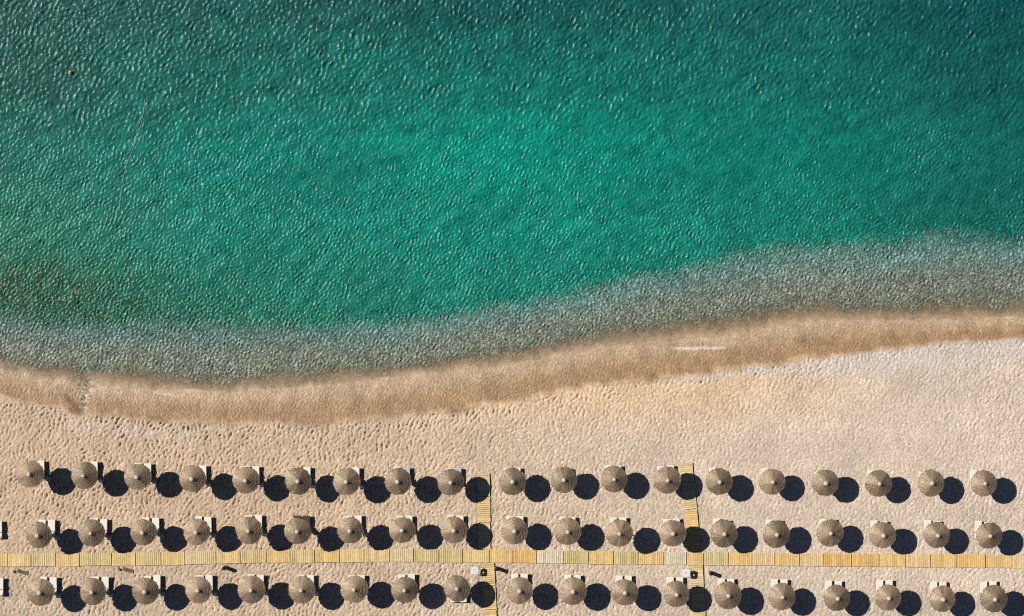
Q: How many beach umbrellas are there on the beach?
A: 57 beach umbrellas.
